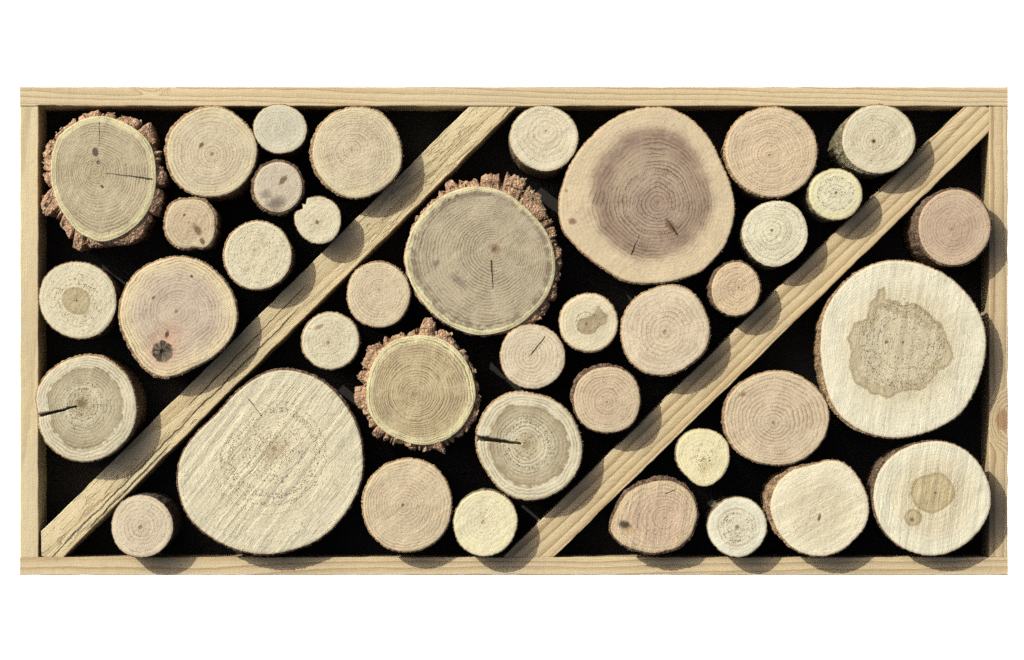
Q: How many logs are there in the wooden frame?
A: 39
